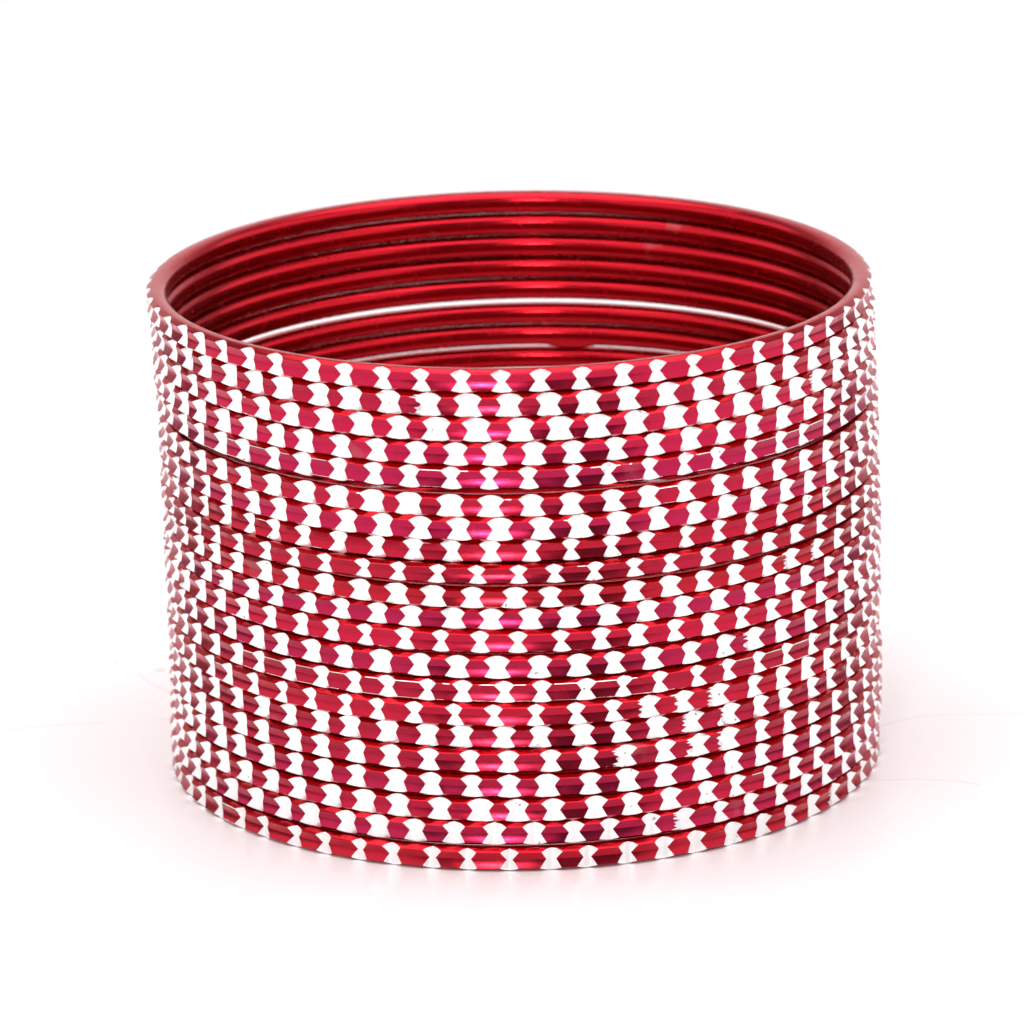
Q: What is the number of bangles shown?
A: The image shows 21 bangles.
